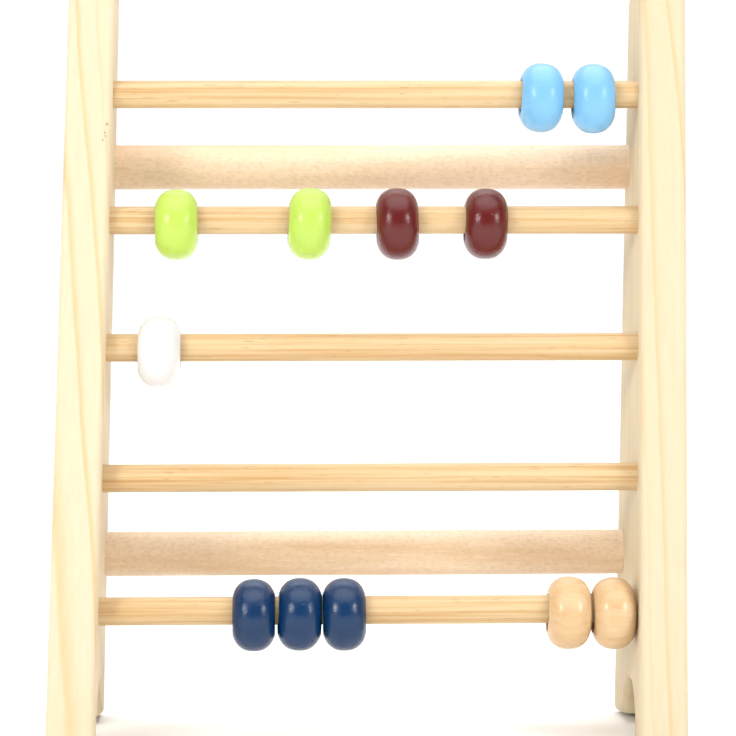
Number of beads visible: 12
